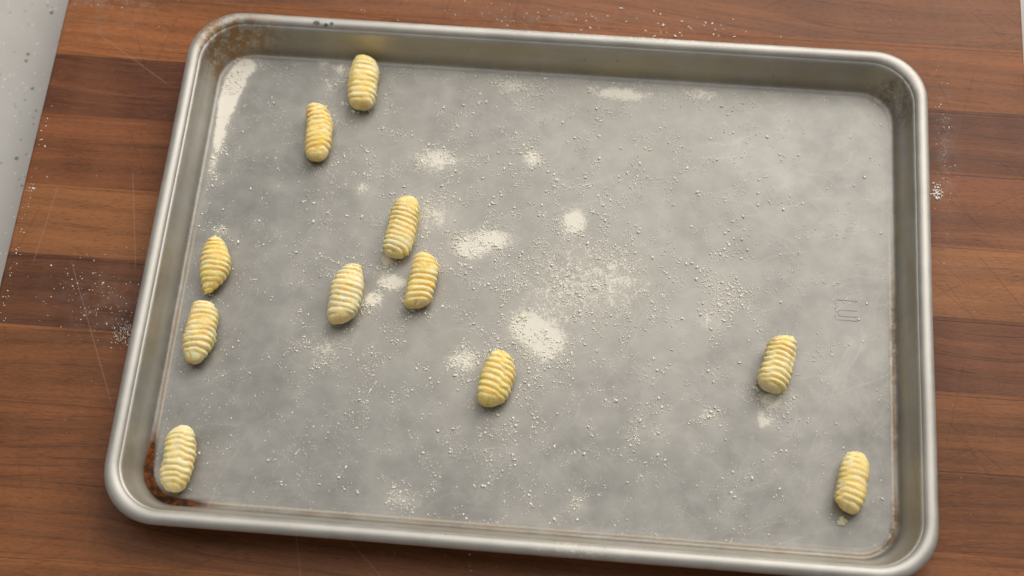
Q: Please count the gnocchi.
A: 11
